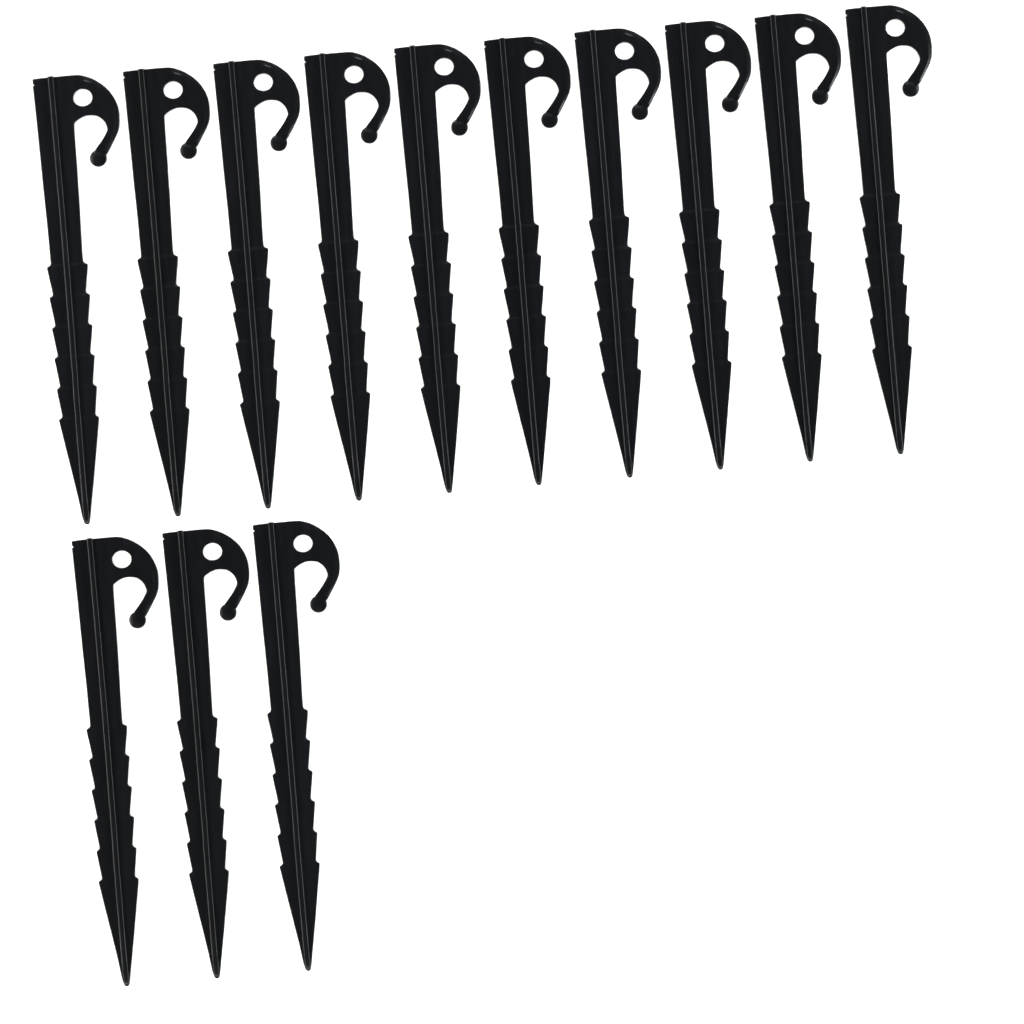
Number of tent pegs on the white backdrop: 13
